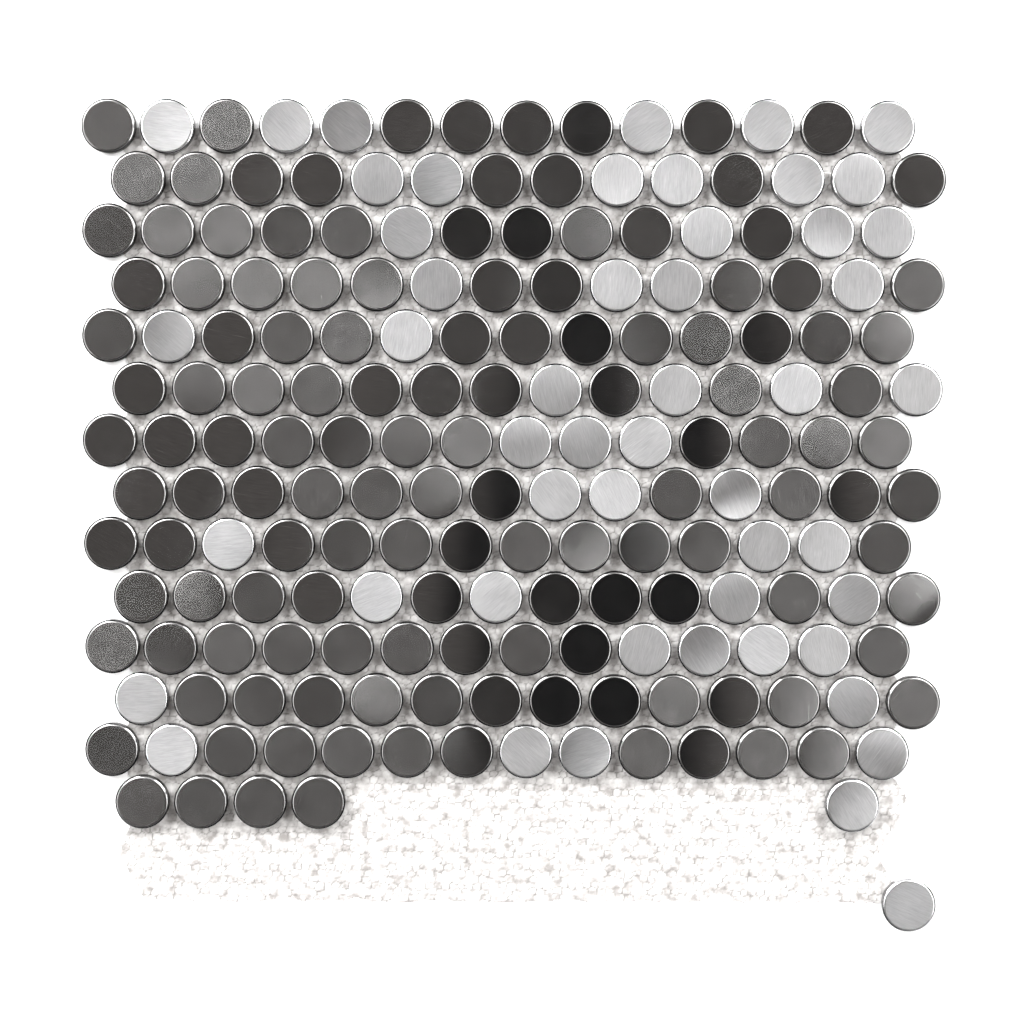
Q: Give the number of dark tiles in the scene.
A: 137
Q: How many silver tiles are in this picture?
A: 51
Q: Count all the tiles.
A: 188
